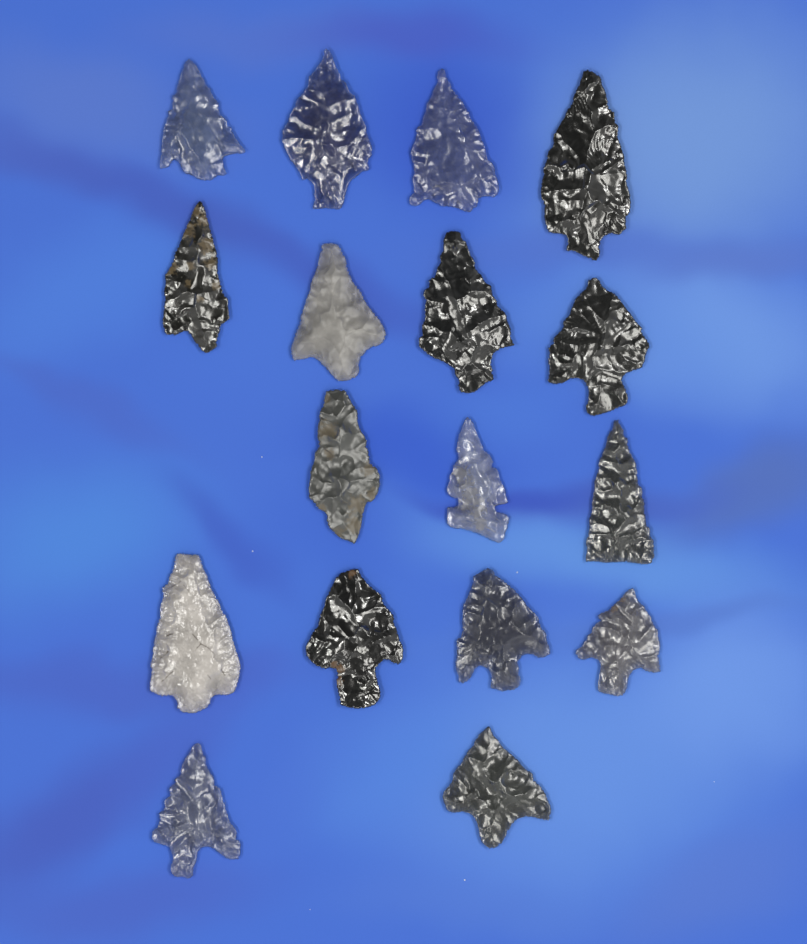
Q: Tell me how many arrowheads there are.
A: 17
